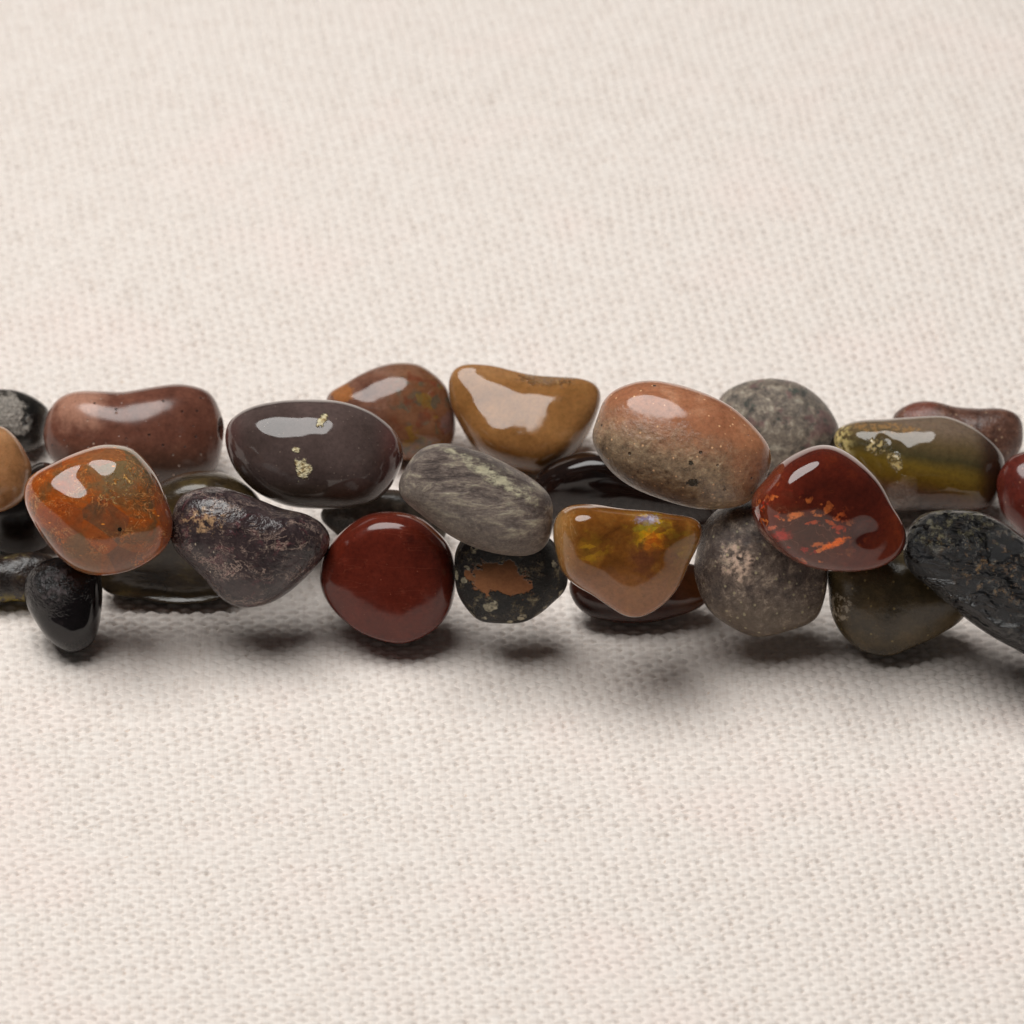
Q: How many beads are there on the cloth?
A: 28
